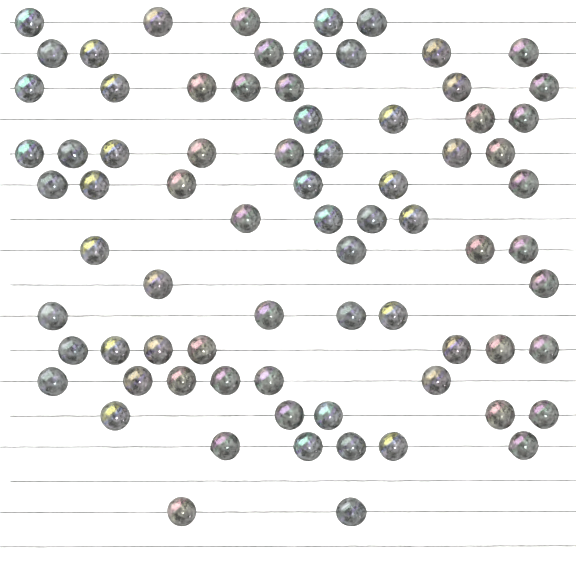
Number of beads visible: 76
